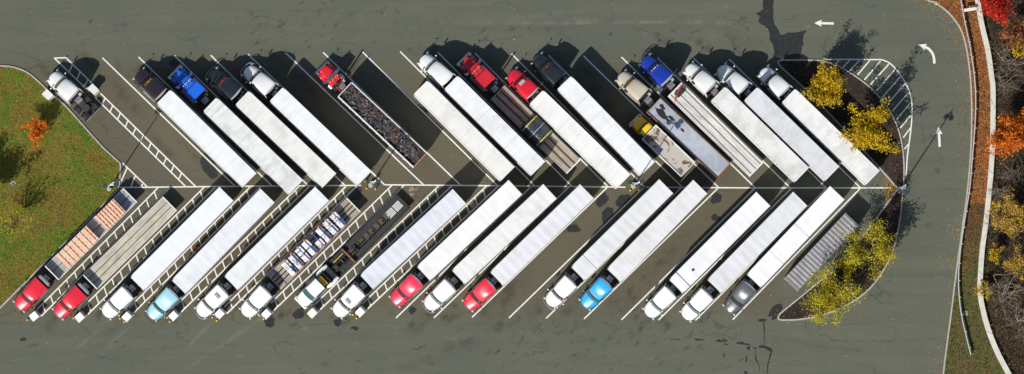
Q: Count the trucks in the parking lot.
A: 32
